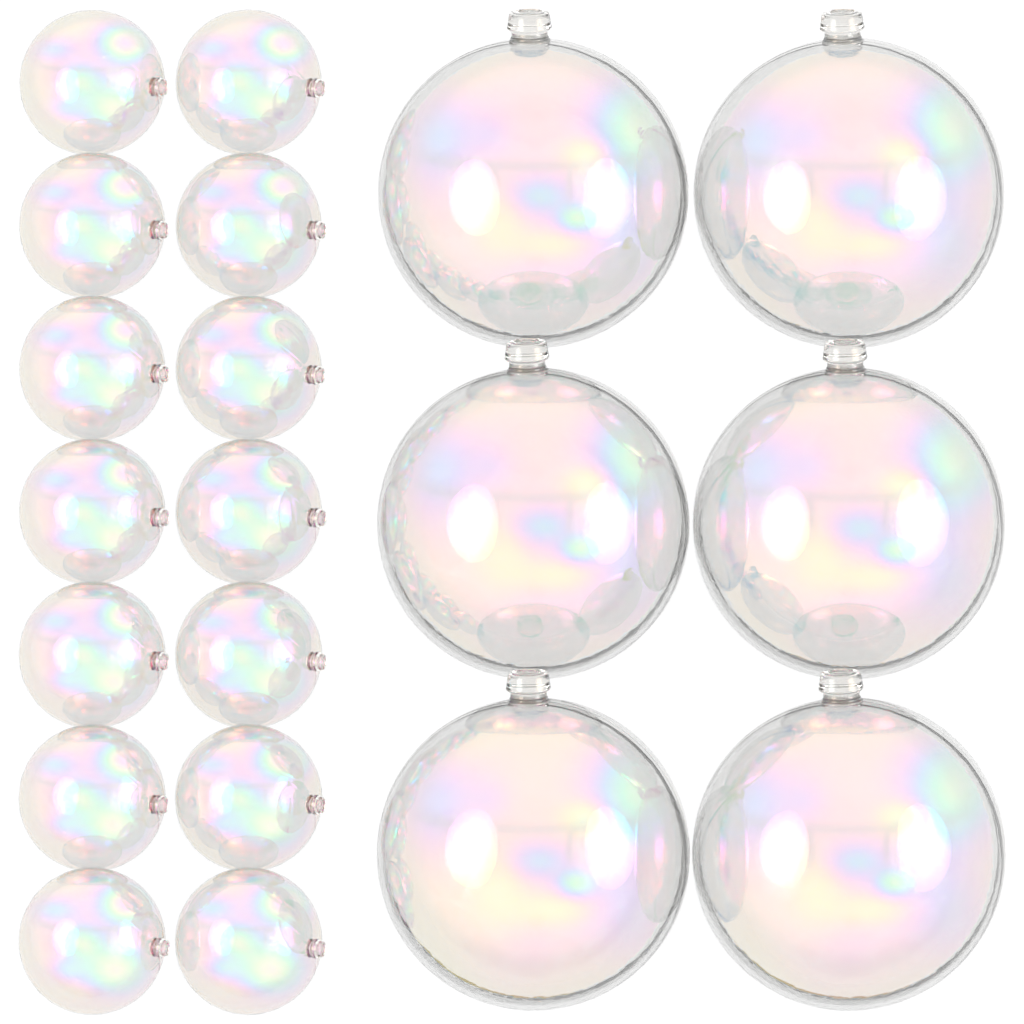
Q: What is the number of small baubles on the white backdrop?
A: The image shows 14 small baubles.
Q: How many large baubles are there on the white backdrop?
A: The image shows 6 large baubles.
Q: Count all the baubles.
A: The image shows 20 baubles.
